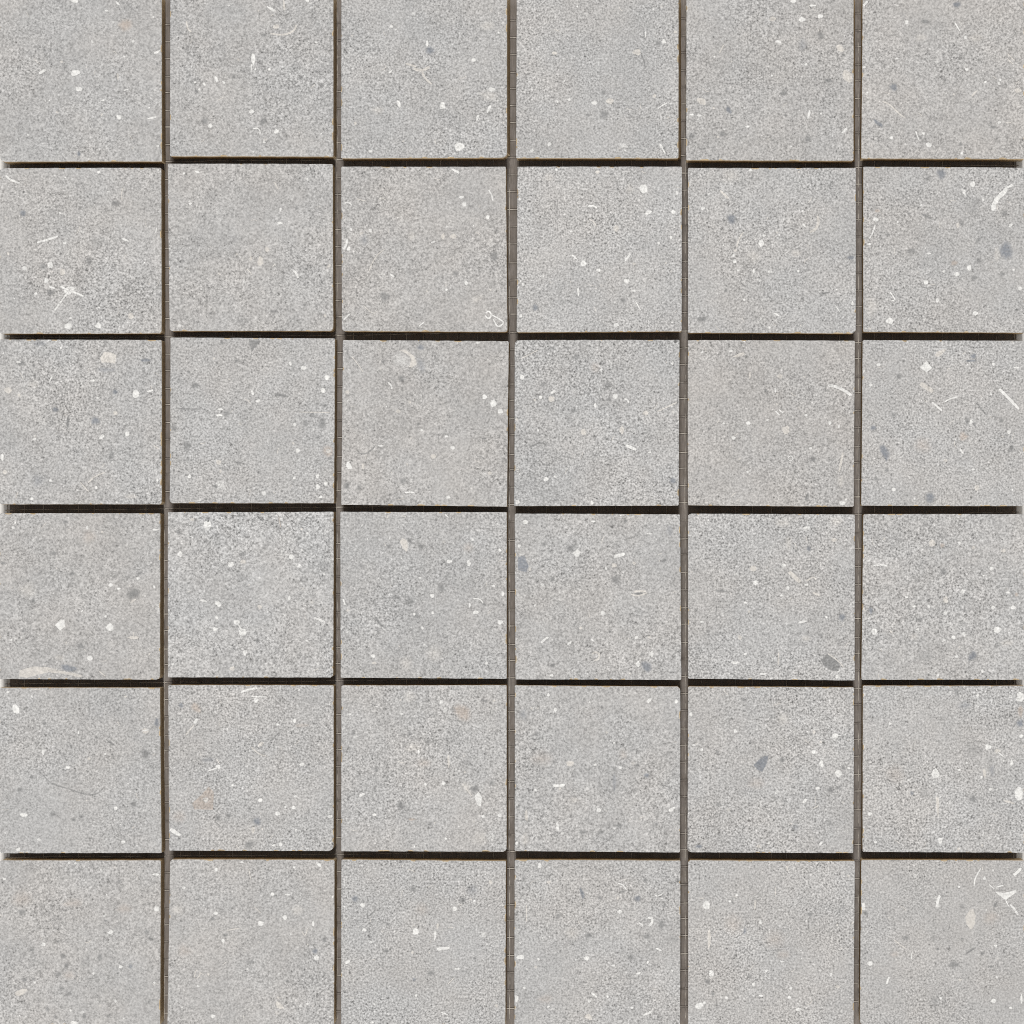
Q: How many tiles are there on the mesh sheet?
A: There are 36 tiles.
